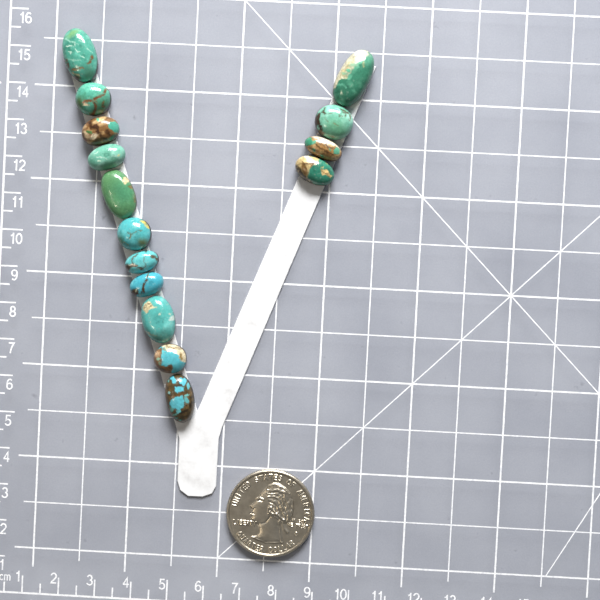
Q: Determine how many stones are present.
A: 15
